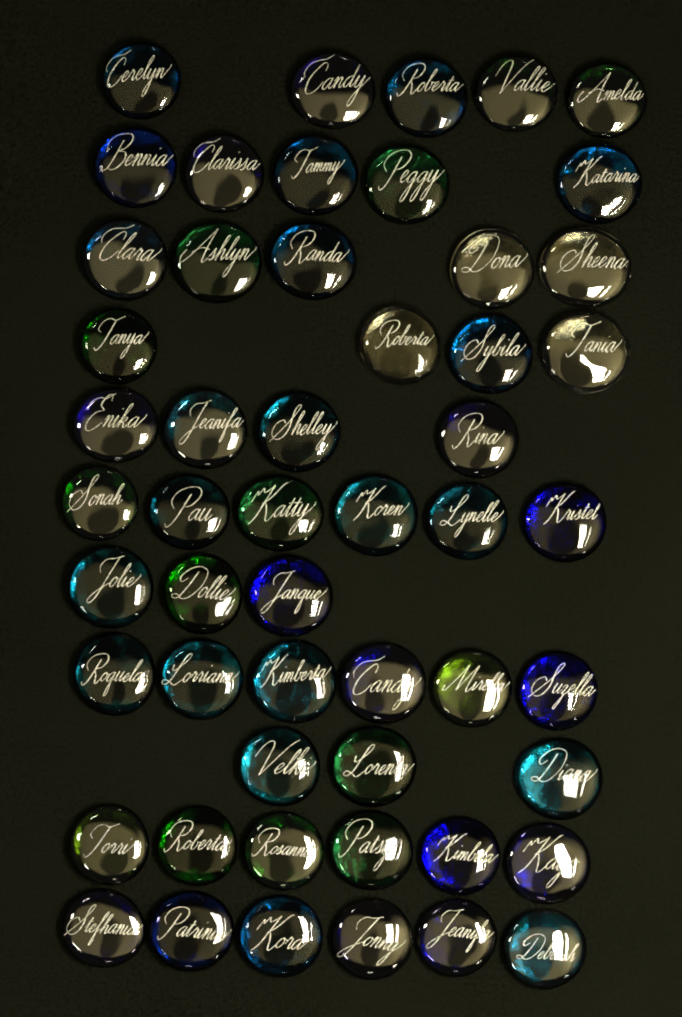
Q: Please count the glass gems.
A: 53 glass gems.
